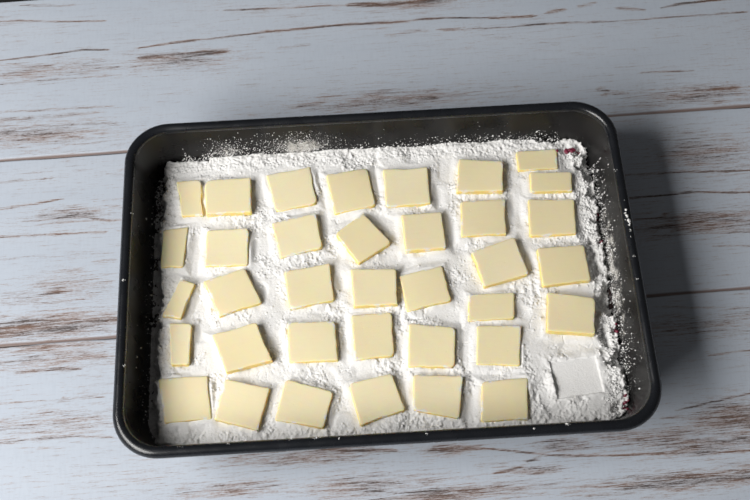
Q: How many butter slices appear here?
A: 36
